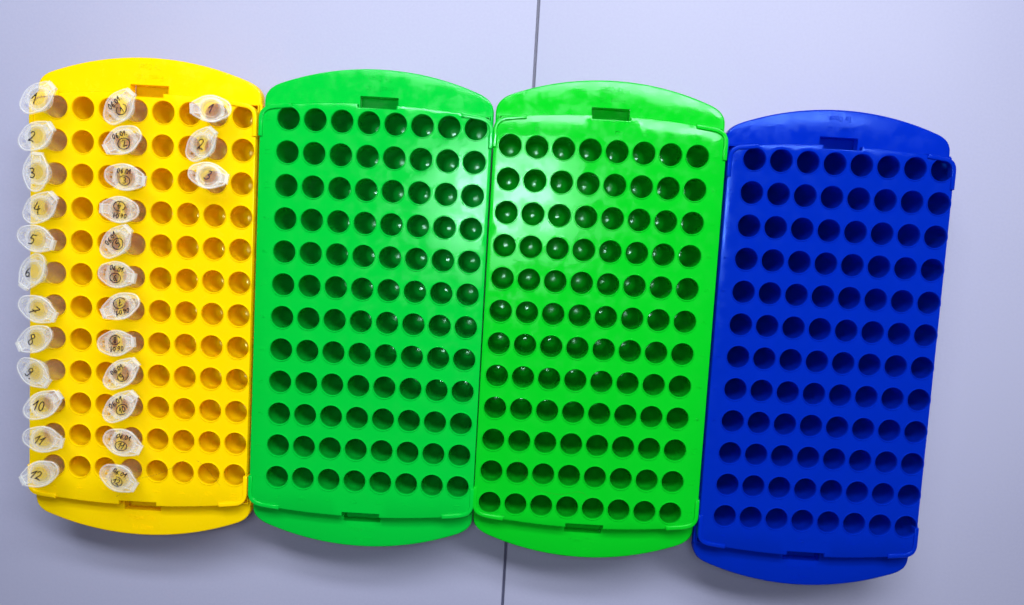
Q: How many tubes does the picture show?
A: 27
